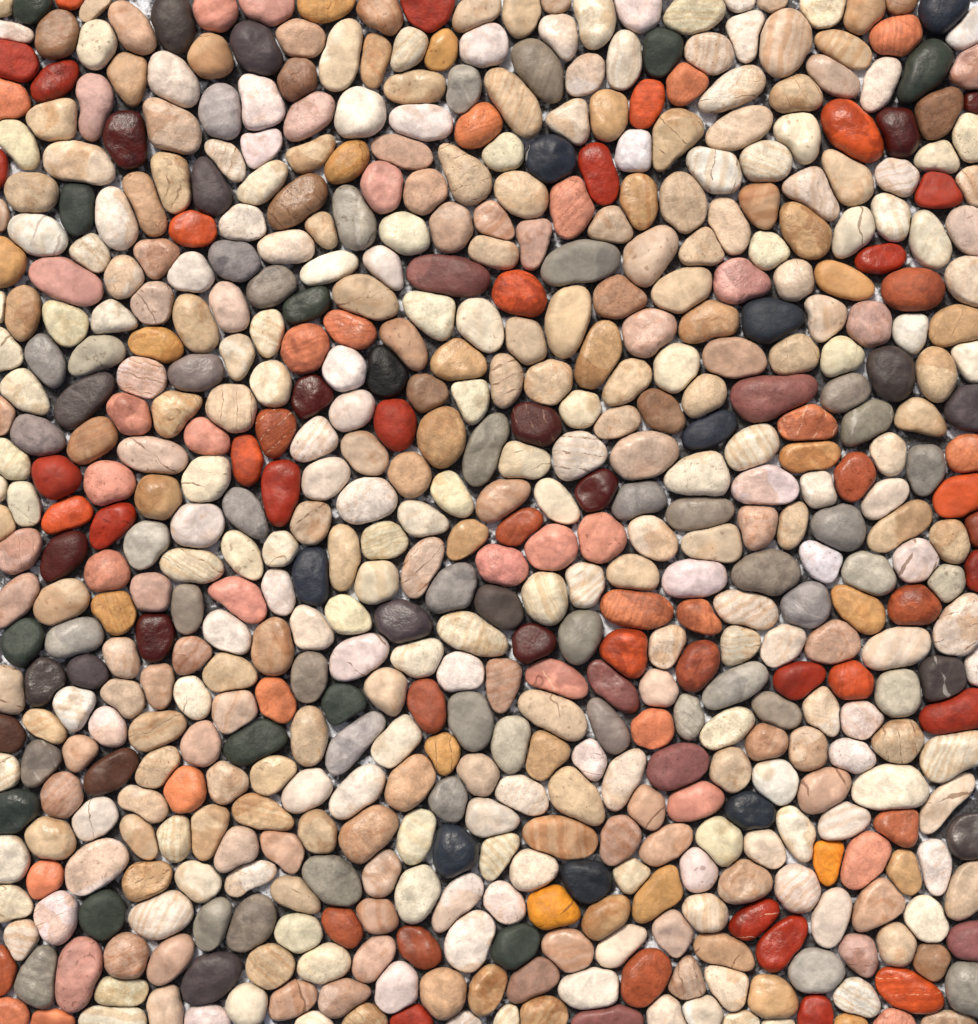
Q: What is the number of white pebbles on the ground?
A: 189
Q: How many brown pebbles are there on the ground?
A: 195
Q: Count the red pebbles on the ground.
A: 92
